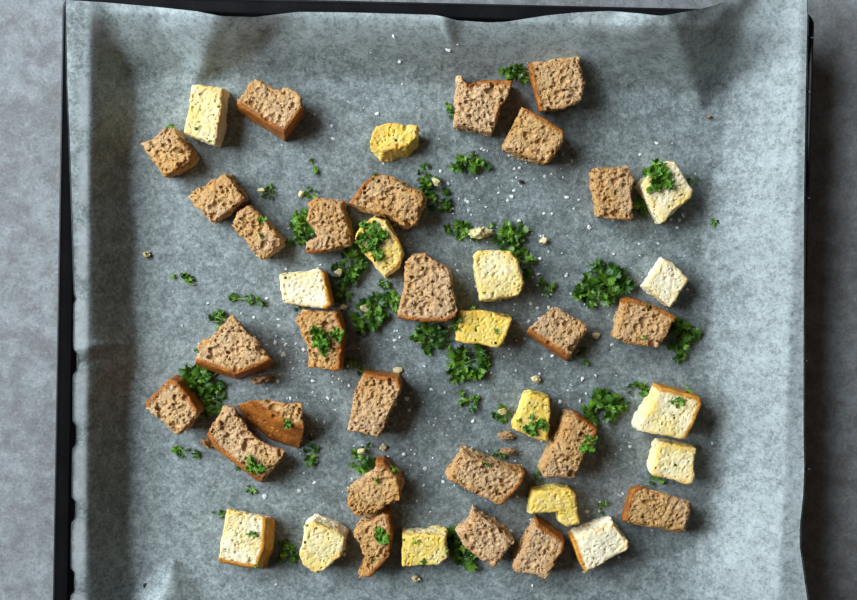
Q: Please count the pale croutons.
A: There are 16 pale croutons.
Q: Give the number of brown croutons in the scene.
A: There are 26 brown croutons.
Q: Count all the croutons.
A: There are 42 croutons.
